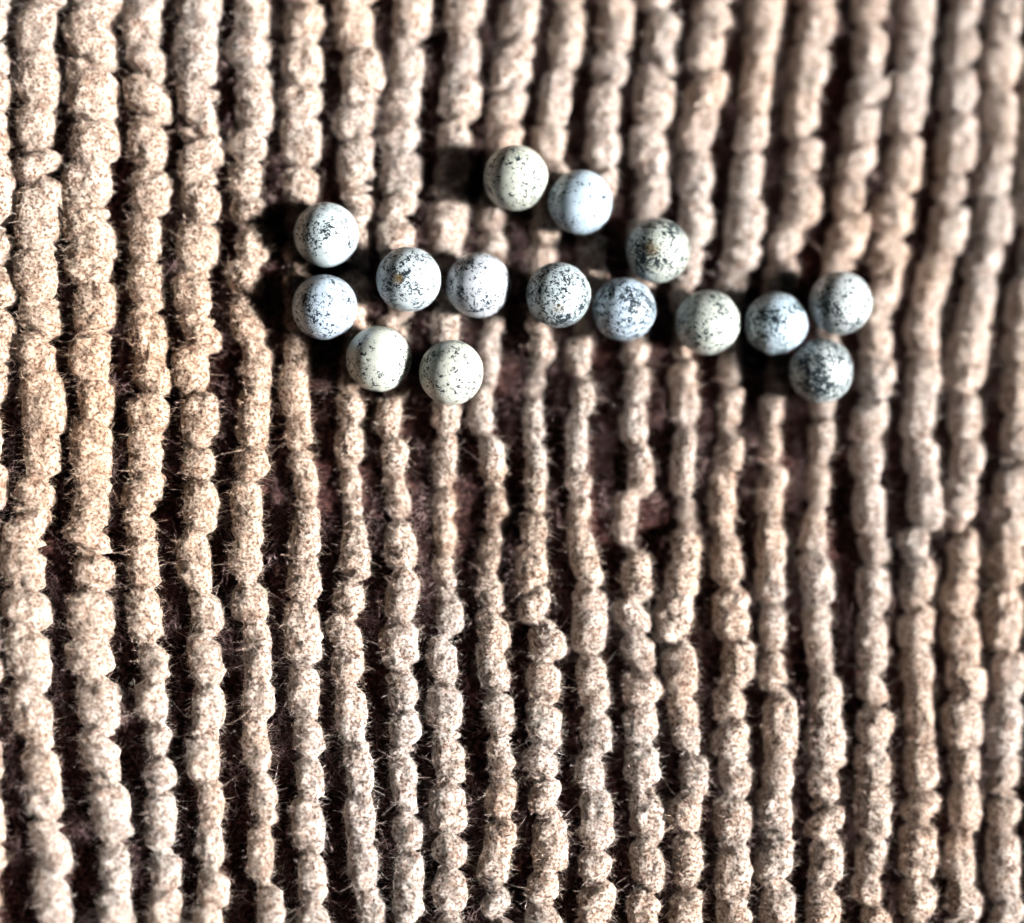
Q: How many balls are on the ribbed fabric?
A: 15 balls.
